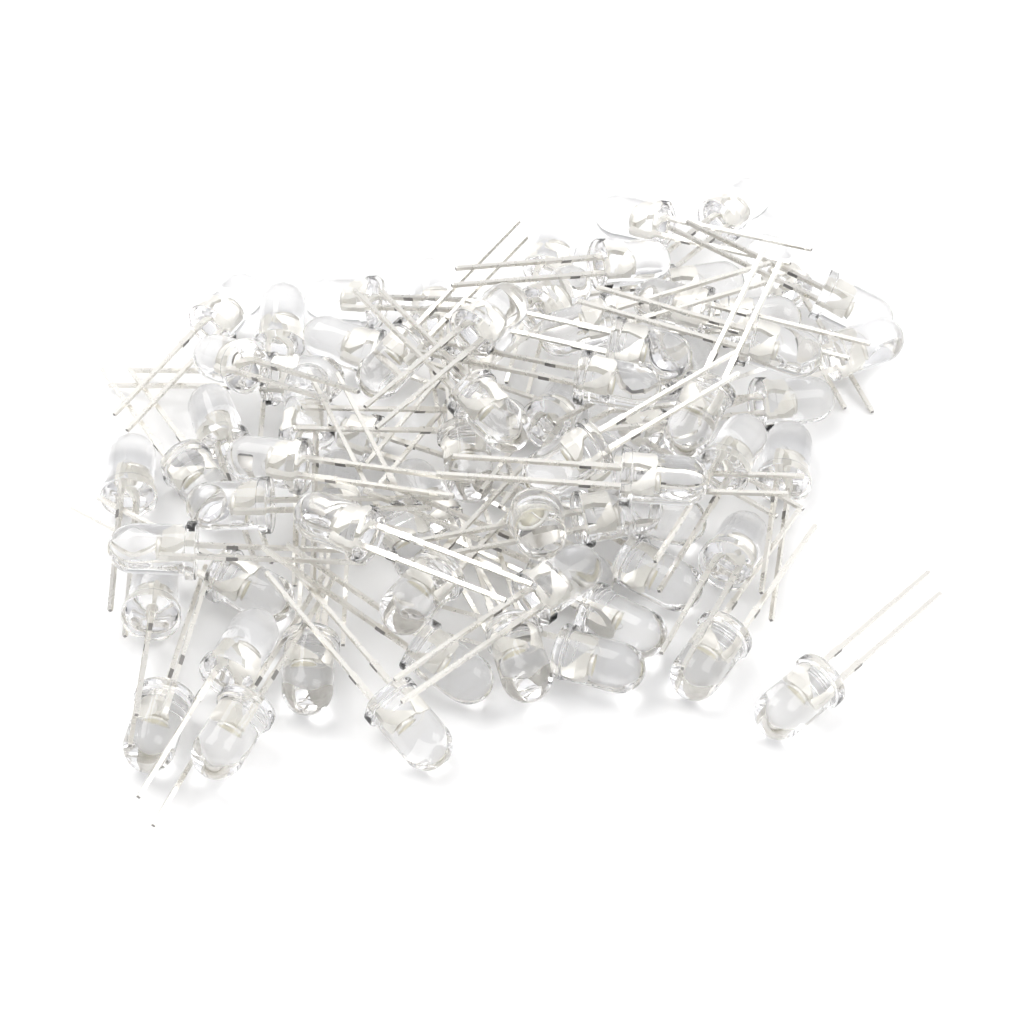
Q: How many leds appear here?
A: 71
